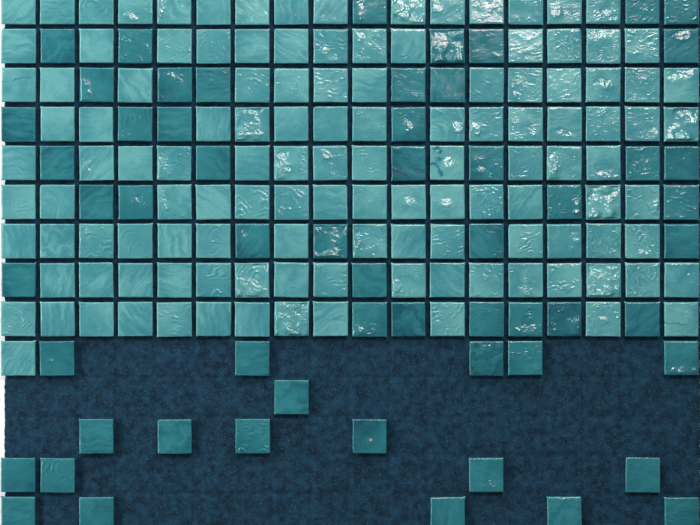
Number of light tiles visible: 124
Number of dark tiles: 58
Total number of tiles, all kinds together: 182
